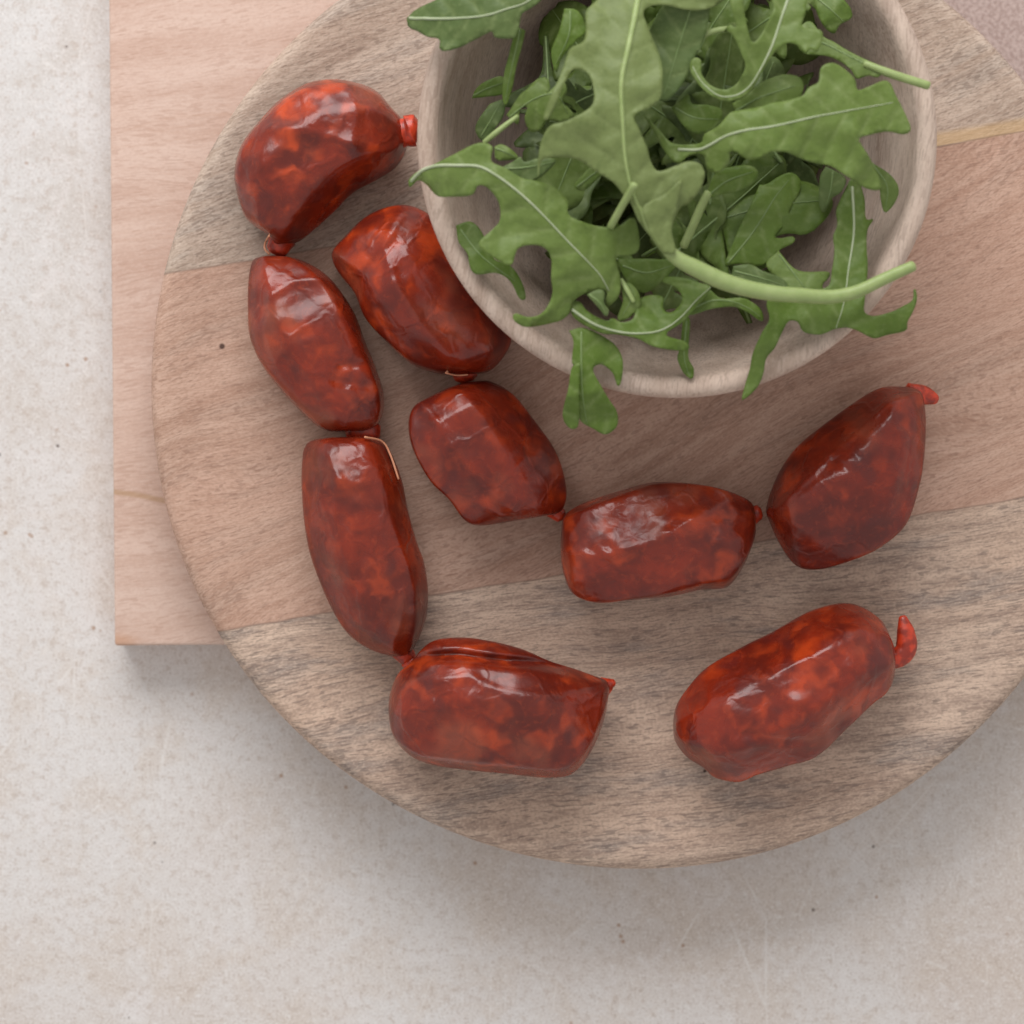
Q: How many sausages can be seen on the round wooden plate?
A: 9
